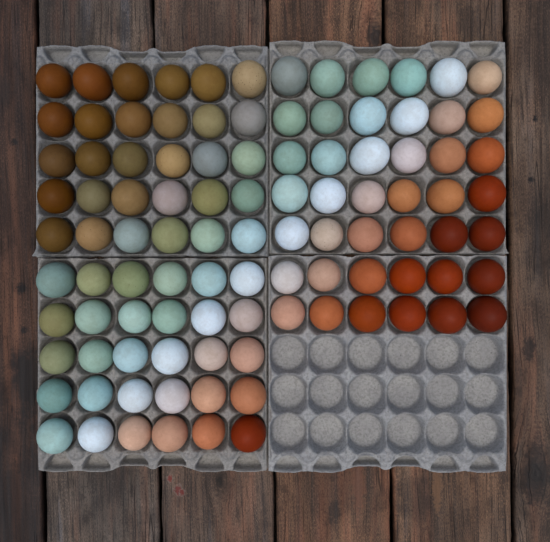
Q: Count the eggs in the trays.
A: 102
